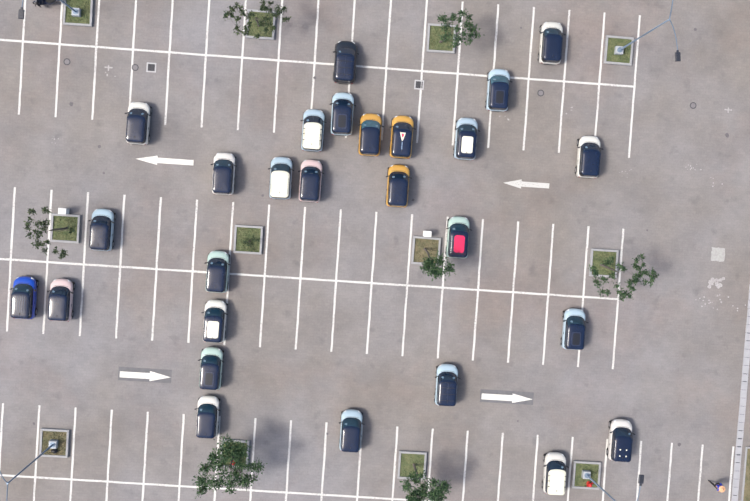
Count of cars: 27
